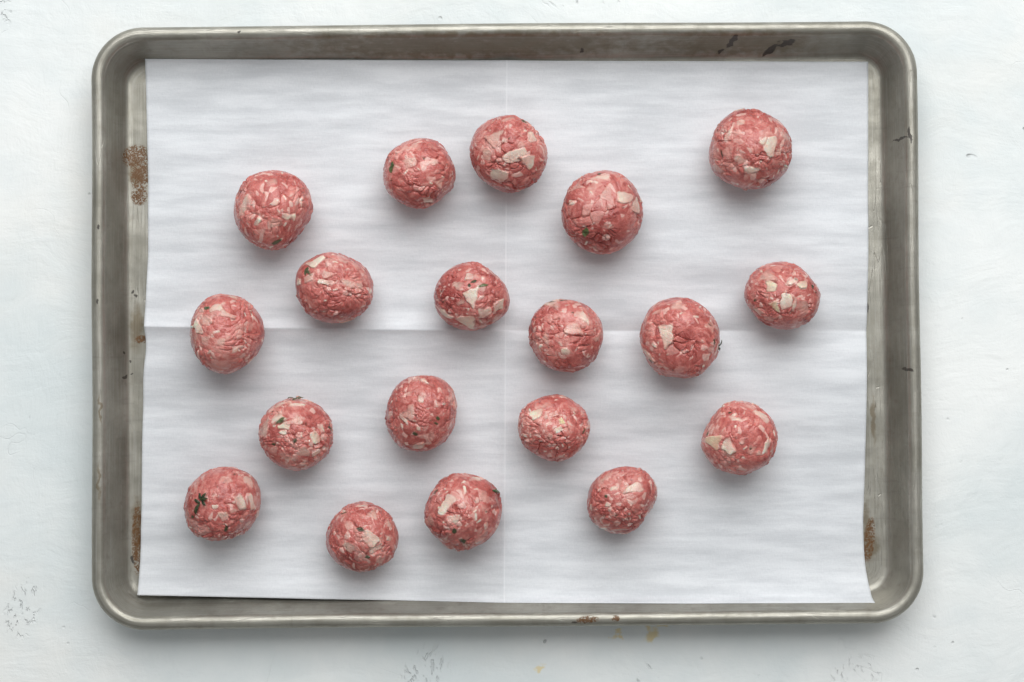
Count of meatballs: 19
